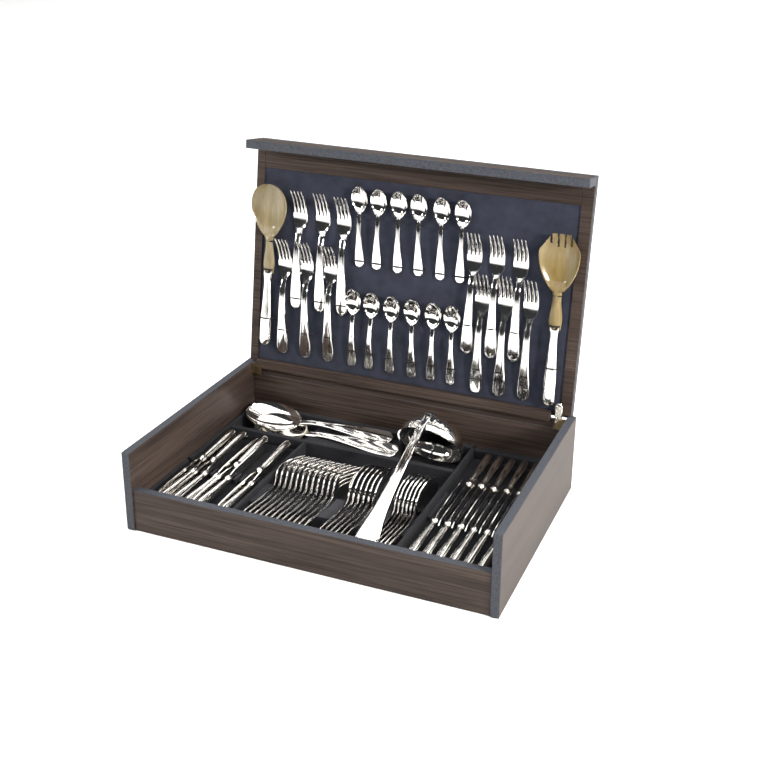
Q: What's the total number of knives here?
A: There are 20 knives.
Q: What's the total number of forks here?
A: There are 24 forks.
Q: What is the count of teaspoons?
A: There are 12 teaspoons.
